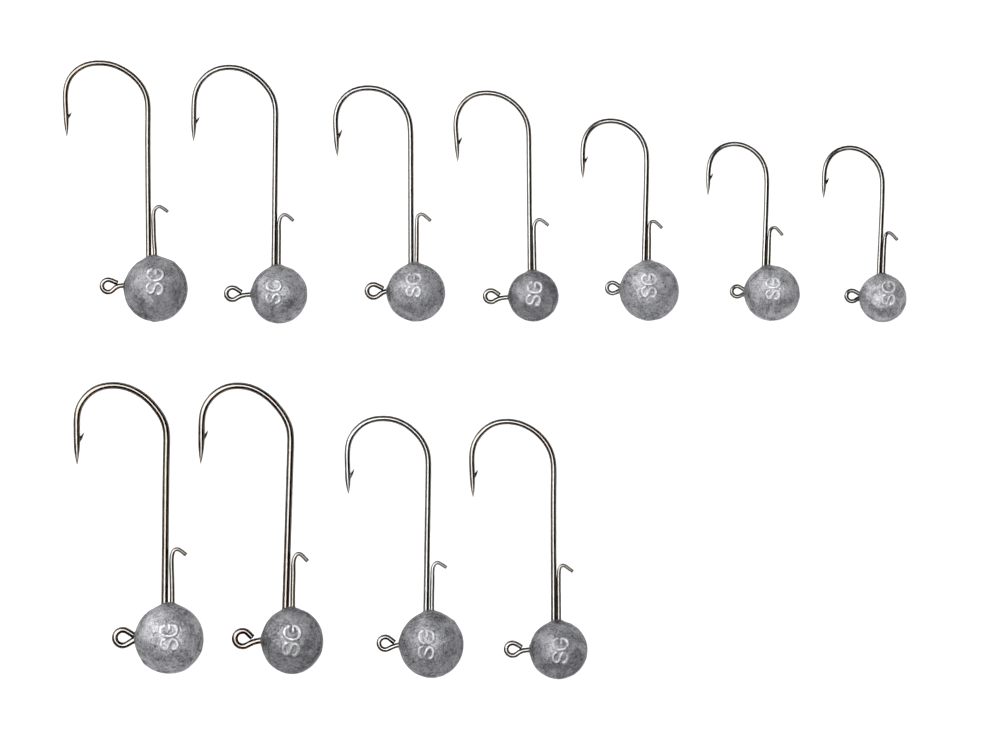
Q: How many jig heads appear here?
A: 11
